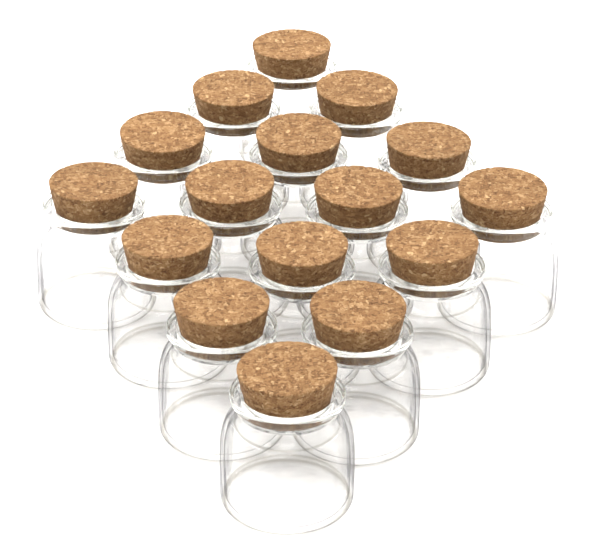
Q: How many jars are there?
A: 16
